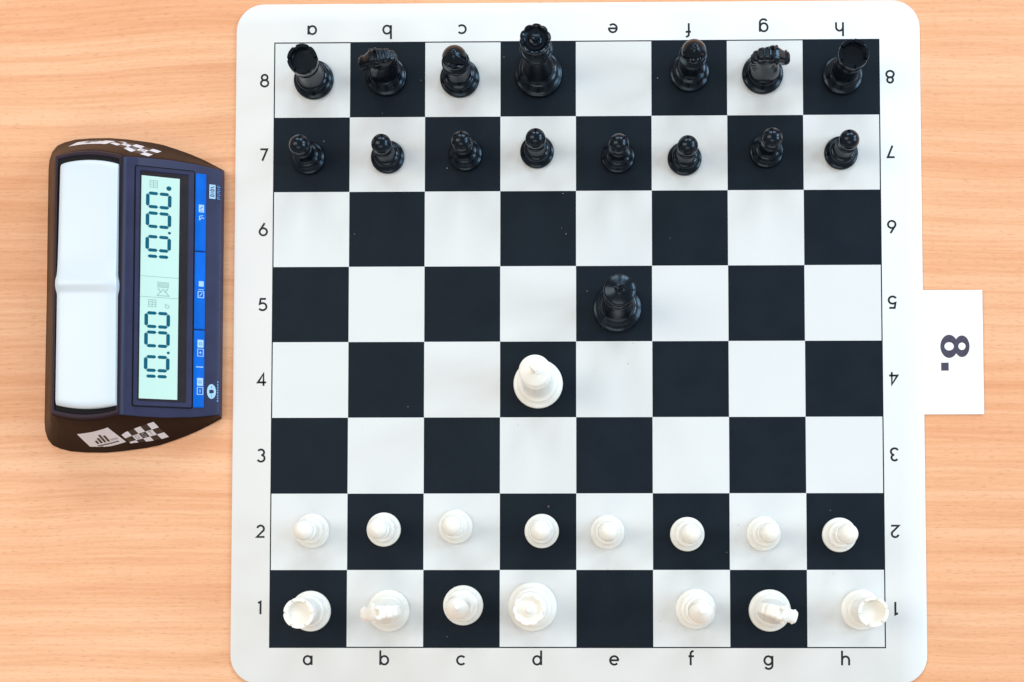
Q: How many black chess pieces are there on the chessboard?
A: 16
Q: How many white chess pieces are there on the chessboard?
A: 16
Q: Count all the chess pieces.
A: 32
